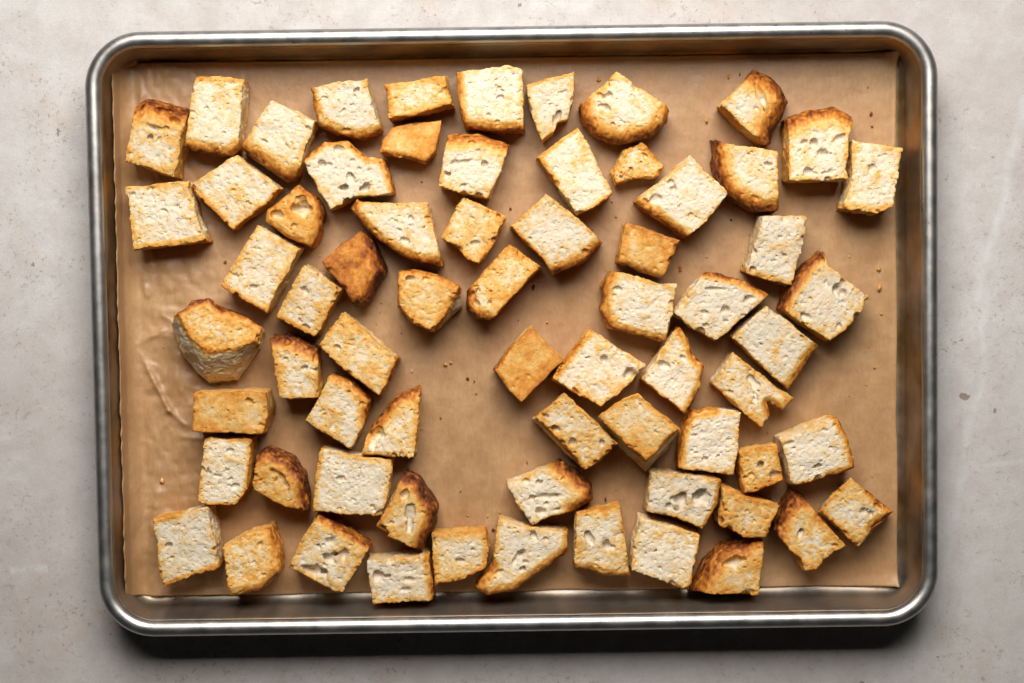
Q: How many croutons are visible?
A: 68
